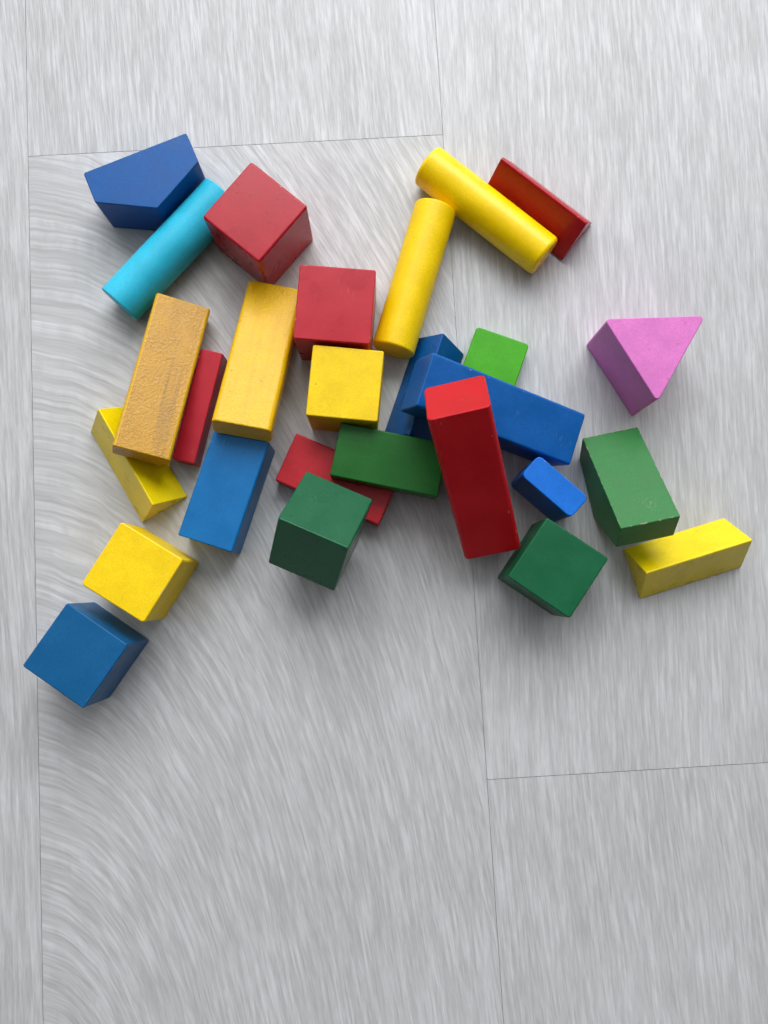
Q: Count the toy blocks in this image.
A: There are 27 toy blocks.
